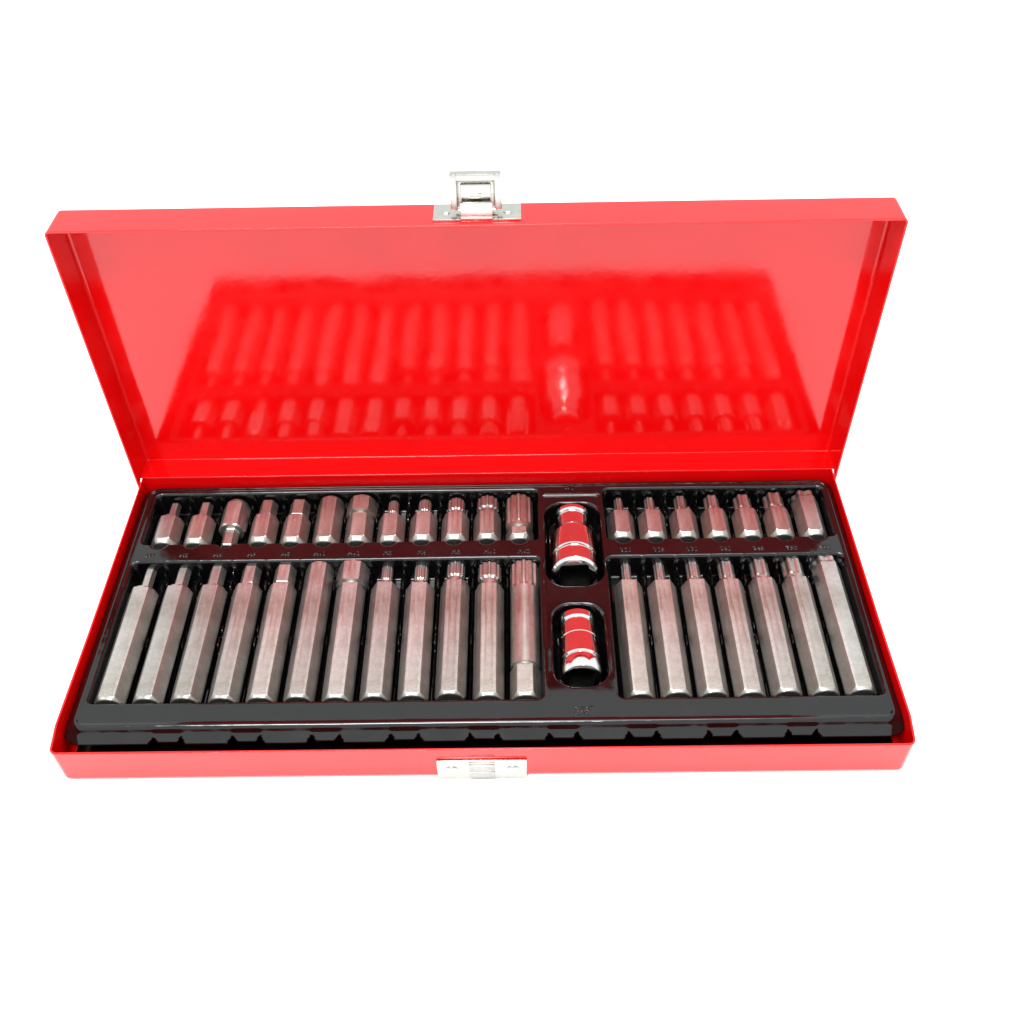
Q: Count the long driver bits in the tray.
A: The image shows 19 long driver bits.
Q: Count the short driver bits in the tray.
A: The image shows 19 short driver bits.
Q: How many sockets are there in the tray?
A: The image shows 2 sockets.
